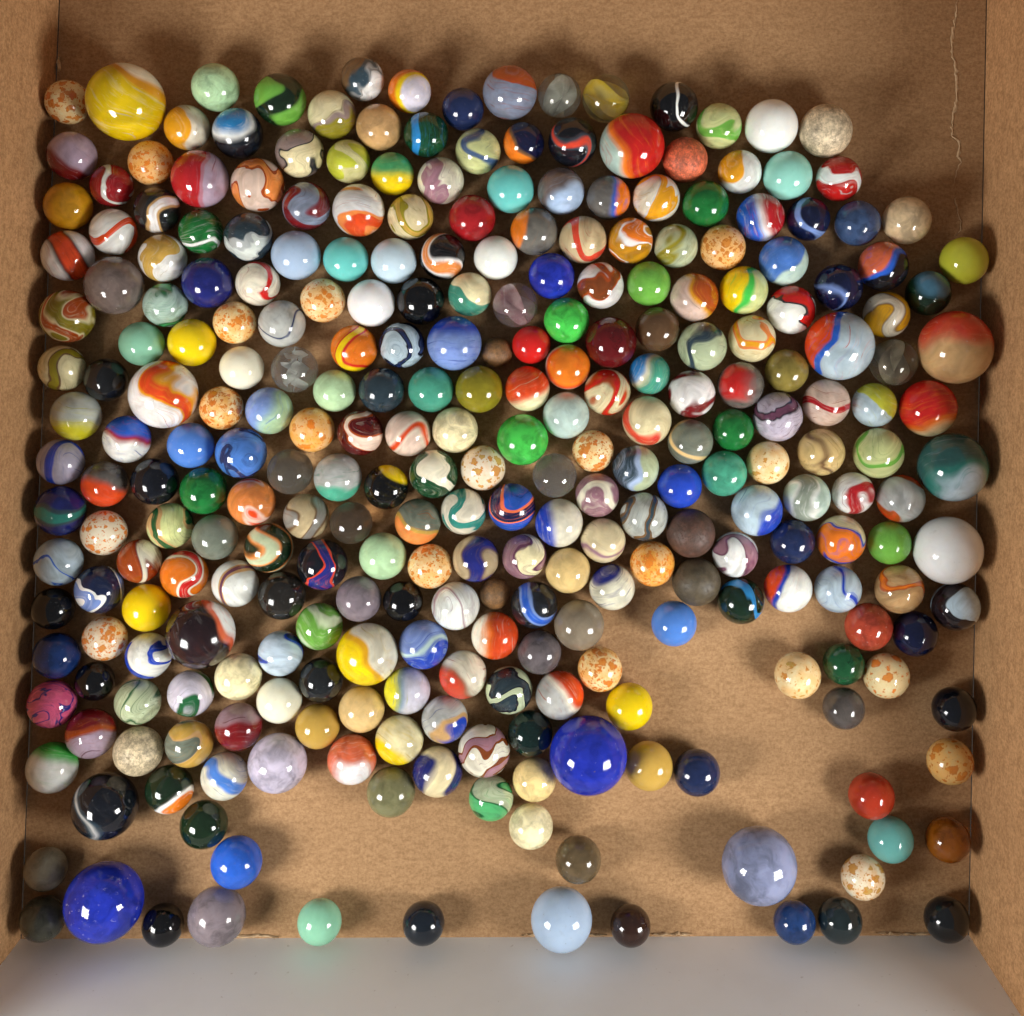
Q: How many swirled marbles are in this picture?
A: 155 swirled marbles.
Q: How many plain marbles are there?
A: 105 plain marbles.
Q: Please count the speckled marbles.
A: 19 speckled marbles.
